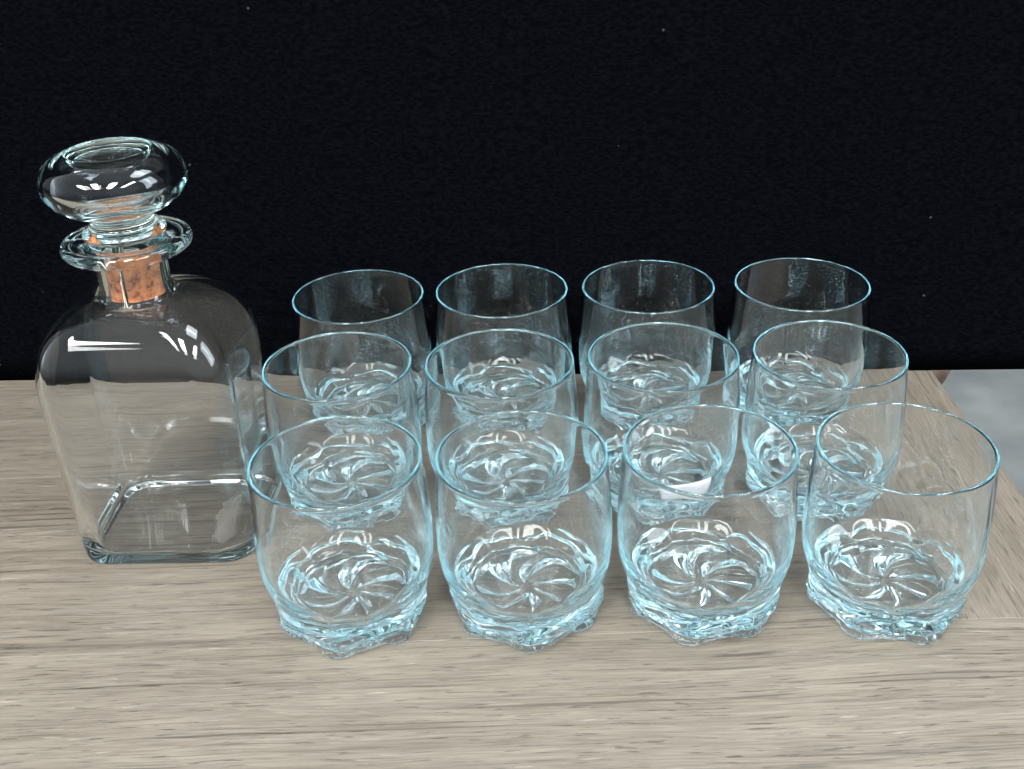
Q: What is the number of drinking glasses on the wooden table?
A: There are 12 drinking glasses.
